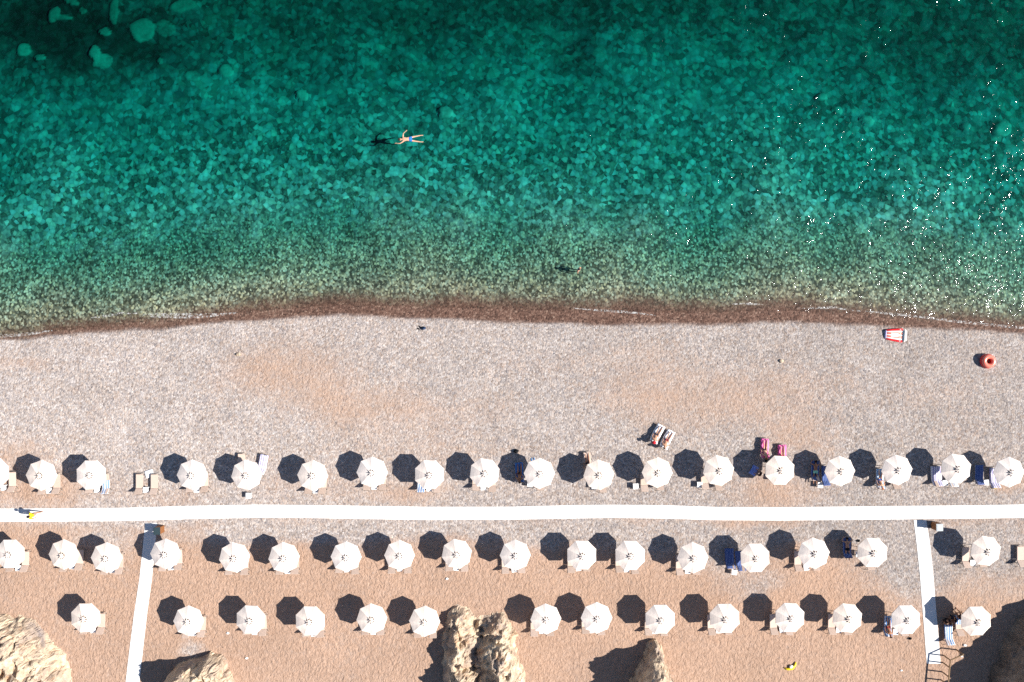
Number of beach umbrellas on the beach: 49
